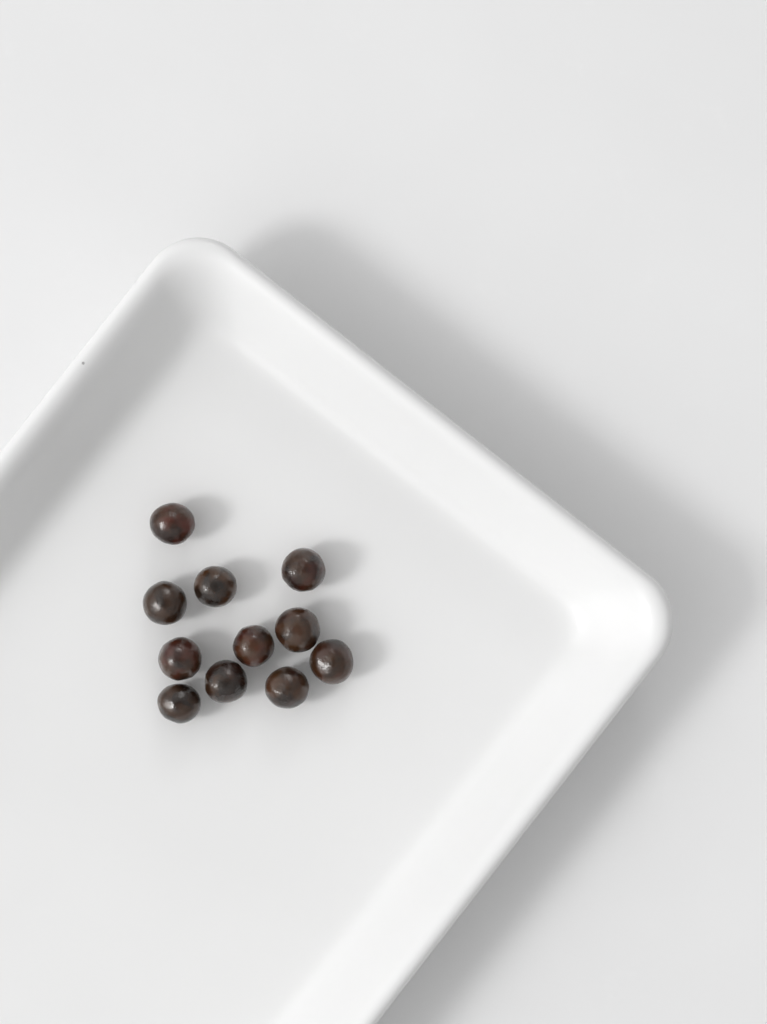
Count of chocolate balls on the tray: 11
